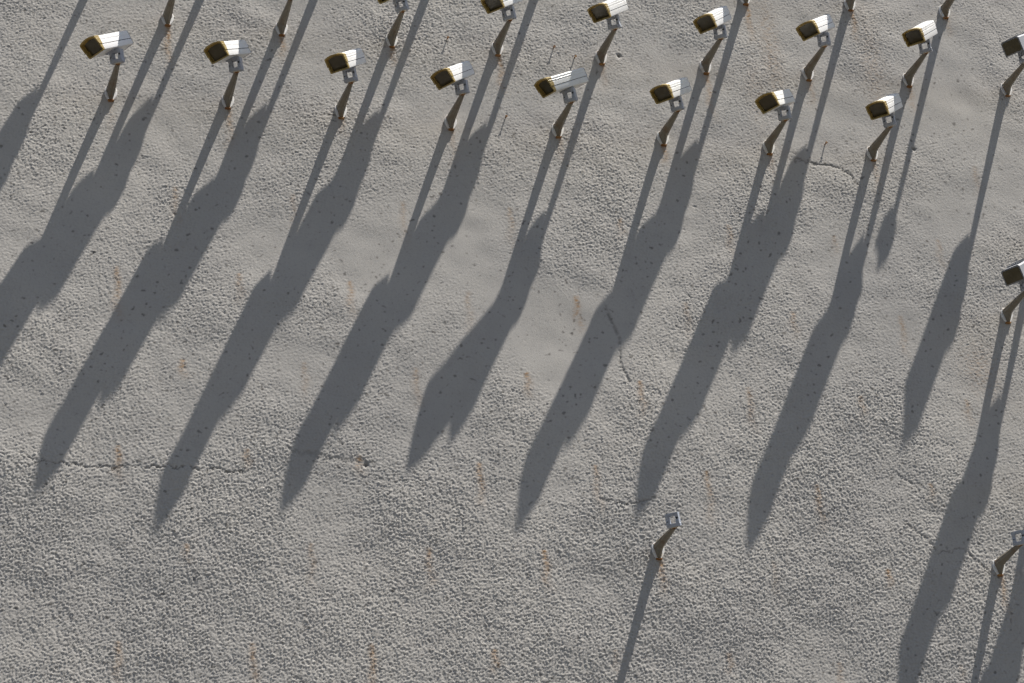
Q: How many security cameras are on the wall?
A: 14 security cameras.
